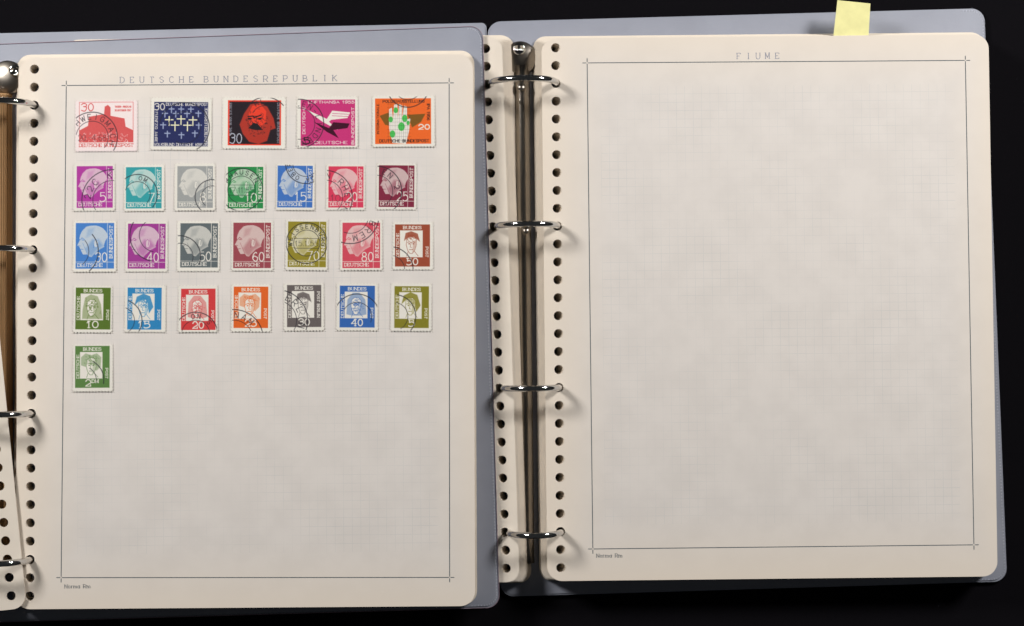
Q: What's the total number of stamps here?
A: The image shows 27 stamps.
